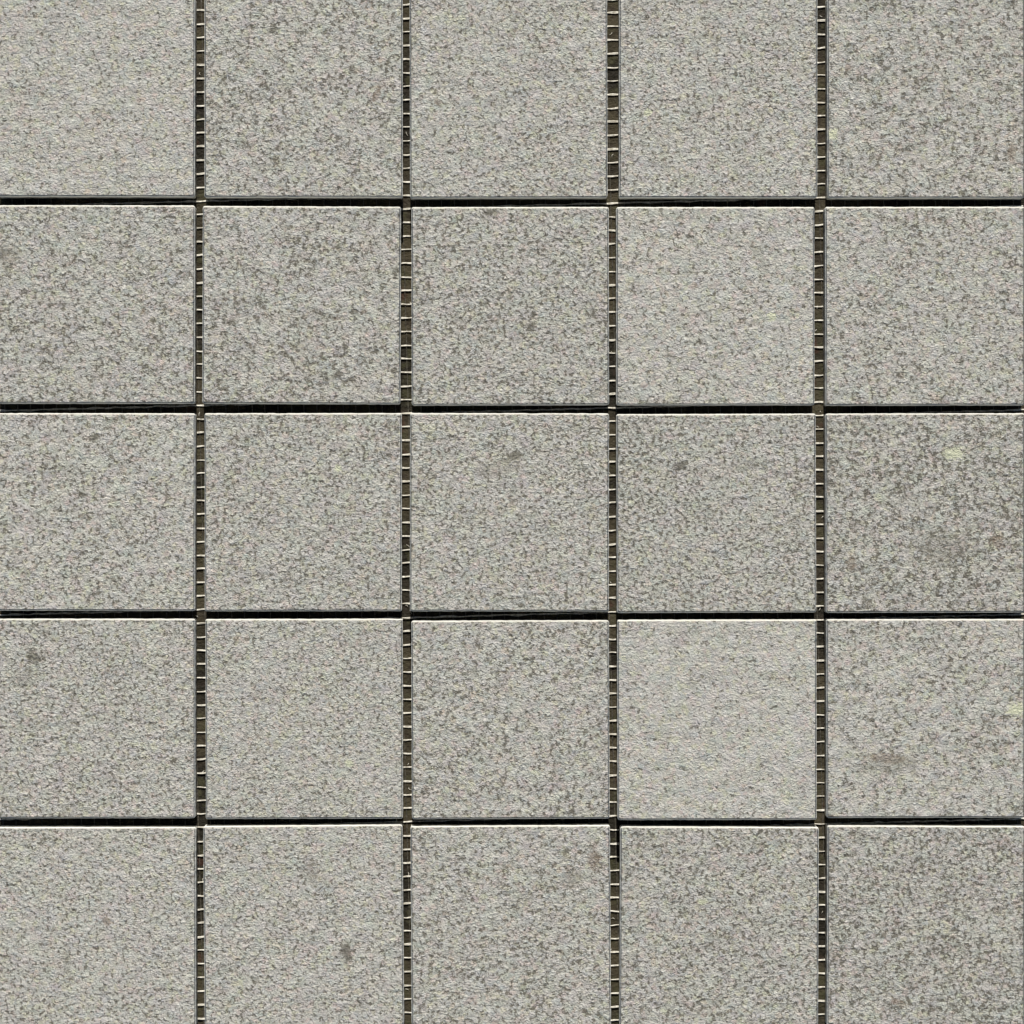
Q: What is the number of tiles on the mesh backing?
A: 25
